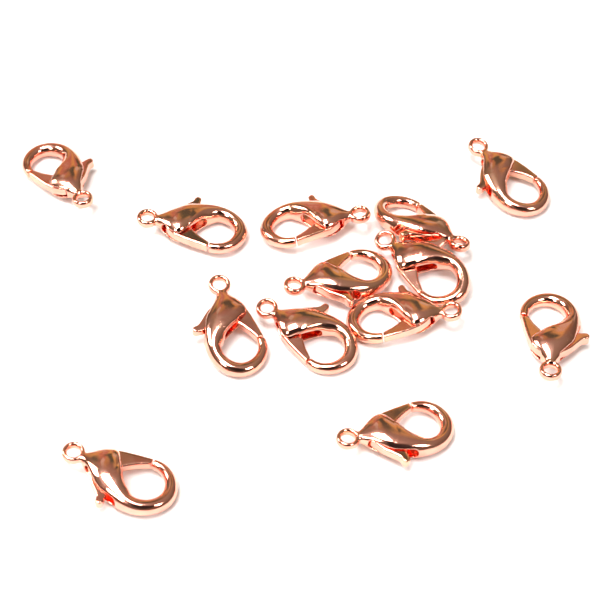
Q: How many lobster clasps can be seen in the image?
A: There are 13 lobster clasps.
